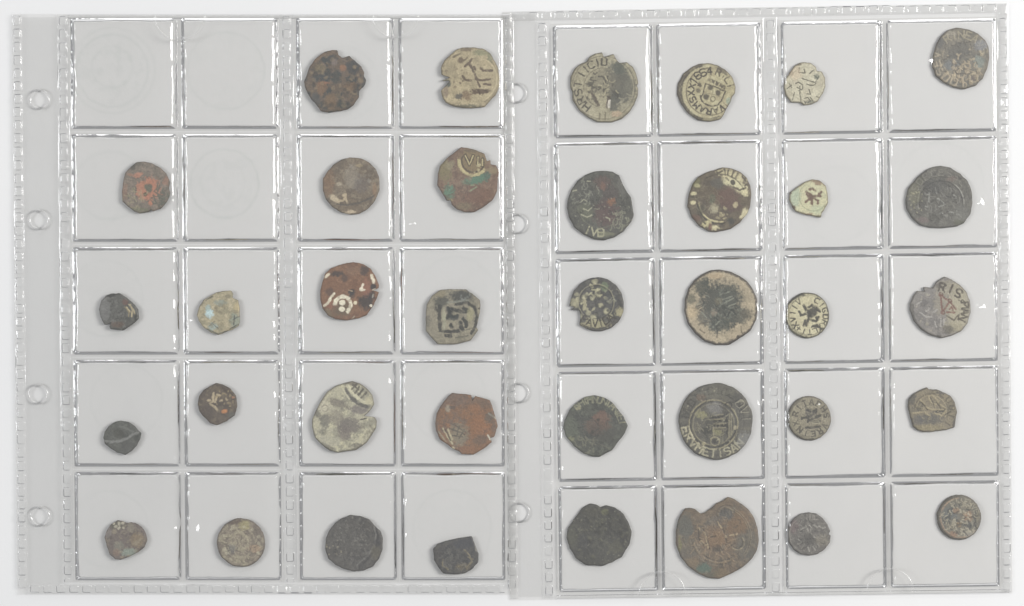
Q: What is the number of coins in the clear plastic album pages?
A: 37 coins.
